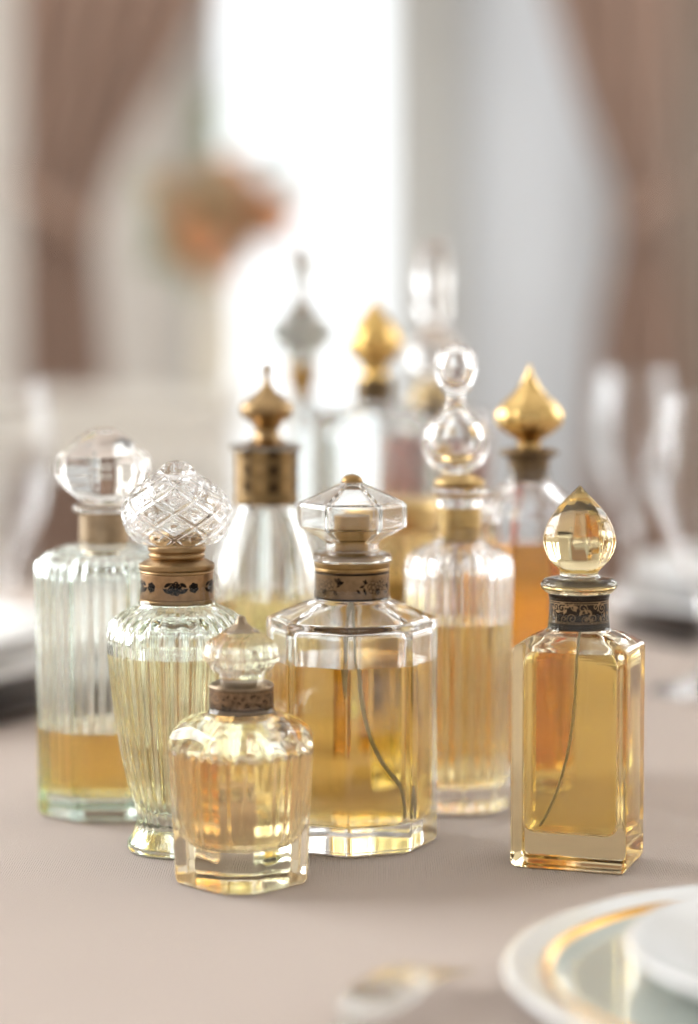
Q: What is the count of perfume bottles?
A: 11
